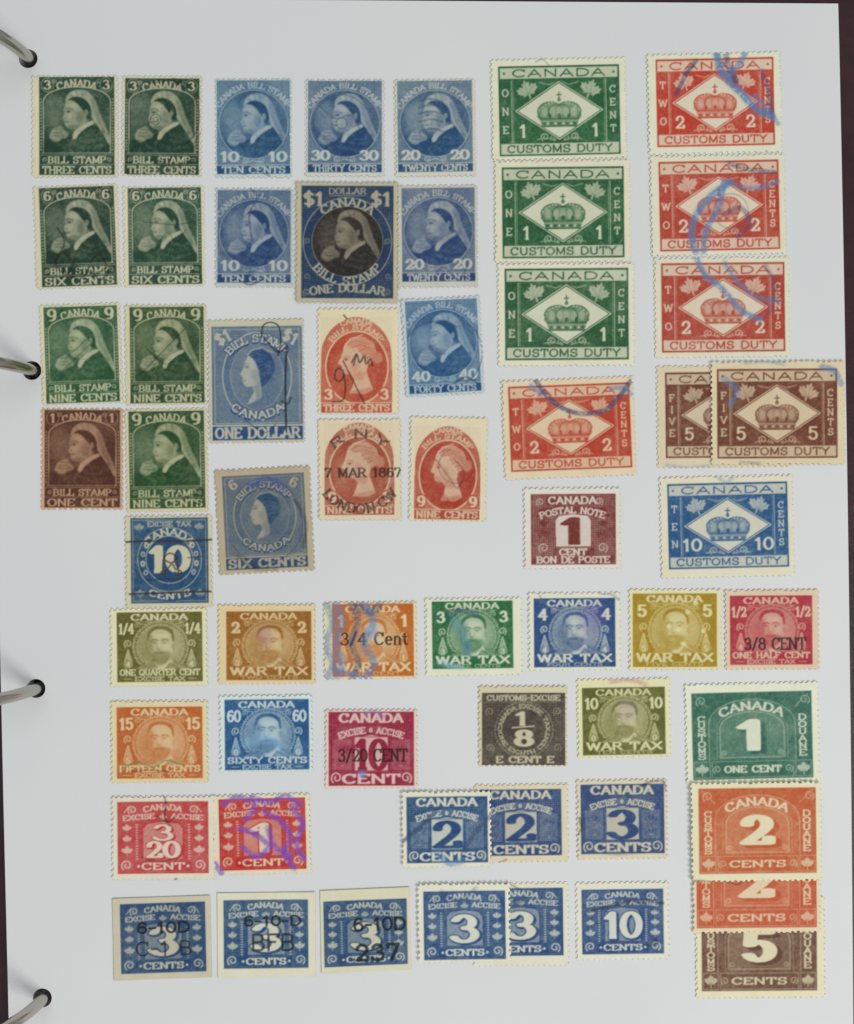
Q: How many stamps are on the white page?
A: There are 59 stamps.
